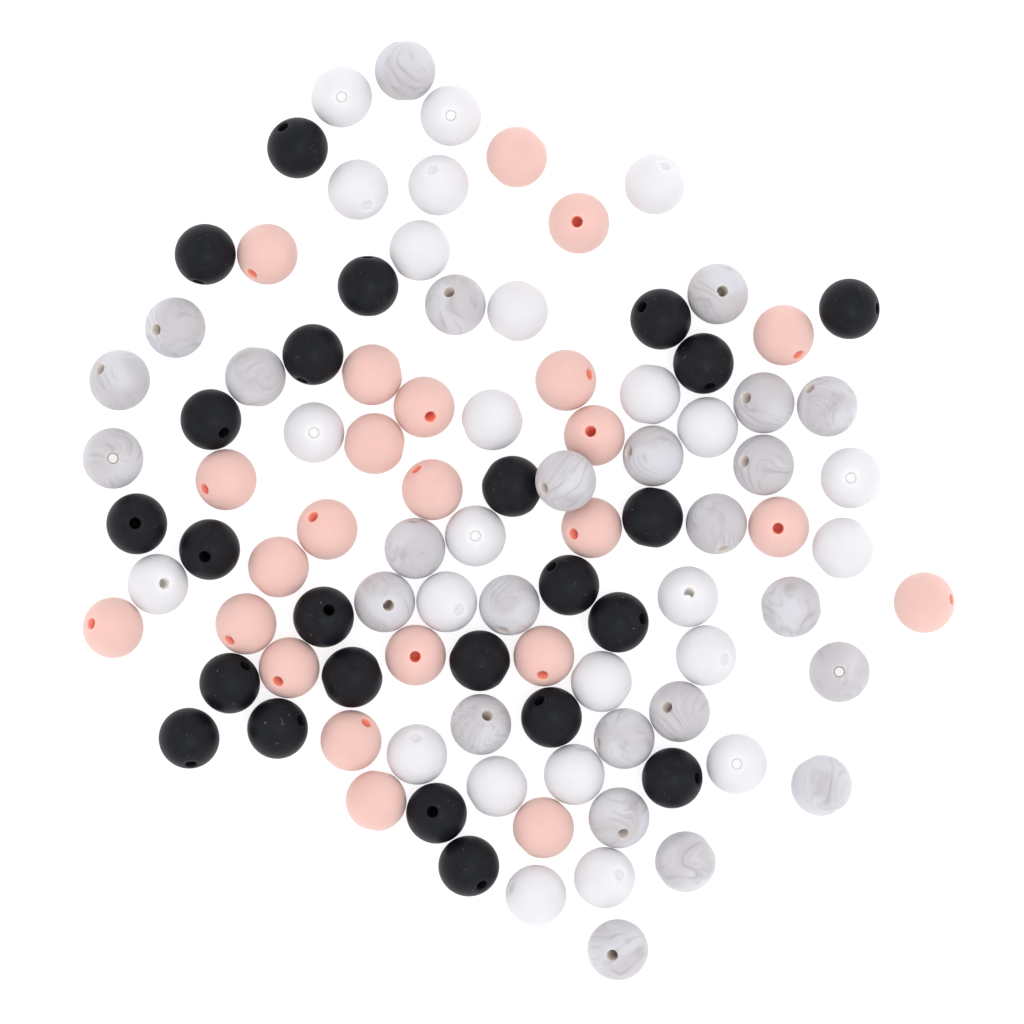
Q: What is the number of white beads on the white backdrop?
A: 25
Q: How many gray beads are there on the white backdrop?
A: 25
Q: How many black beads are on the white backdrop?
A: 24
